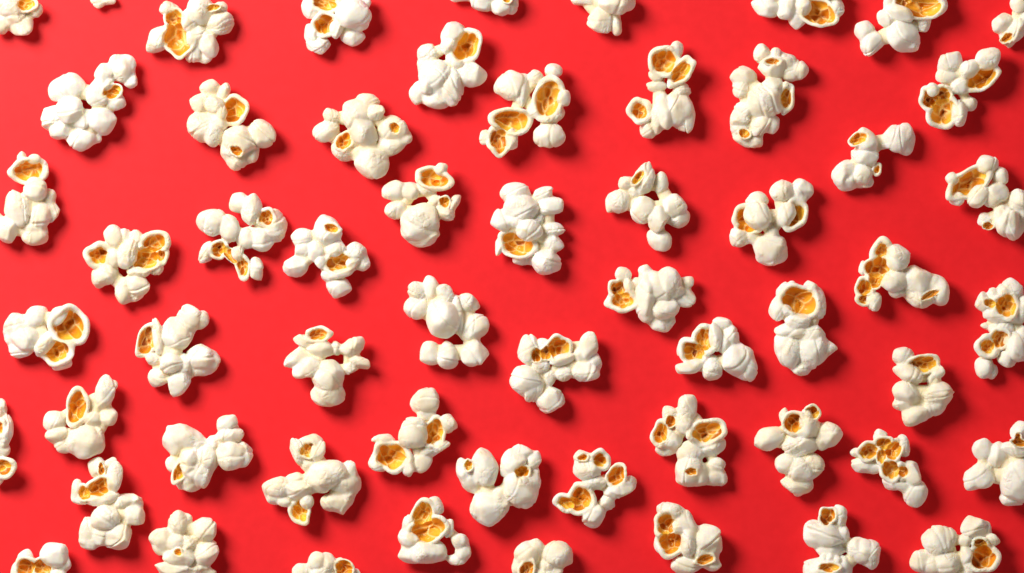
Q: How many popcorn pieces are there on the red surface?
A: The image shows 58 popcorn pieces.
